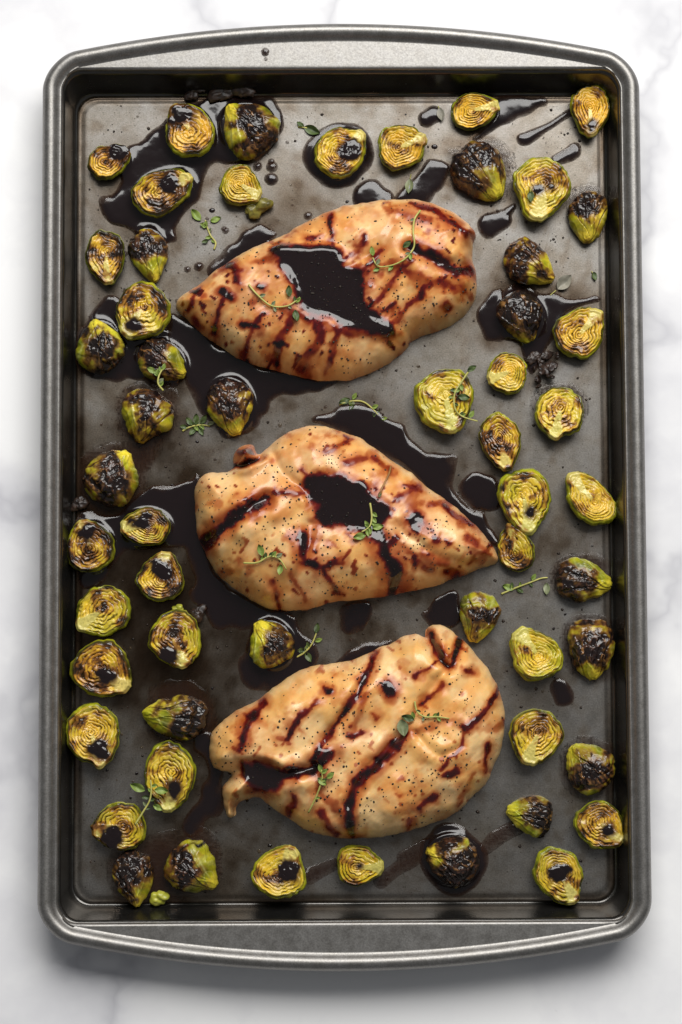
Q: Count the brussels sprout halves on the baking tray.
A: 55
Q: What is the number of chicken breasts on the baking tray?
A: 3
